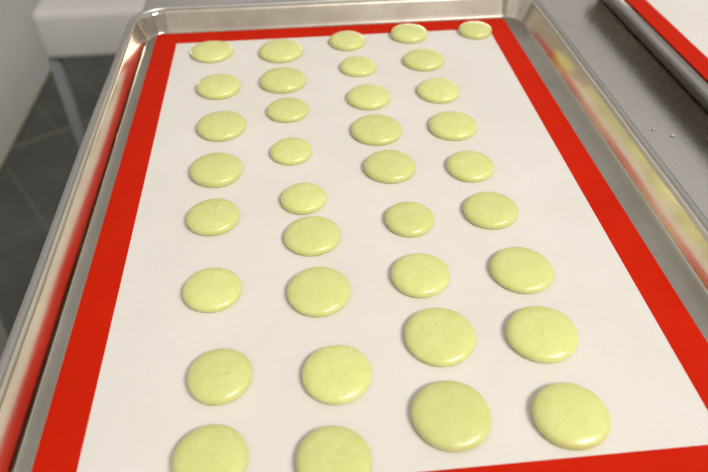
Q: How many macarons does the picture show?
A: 36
